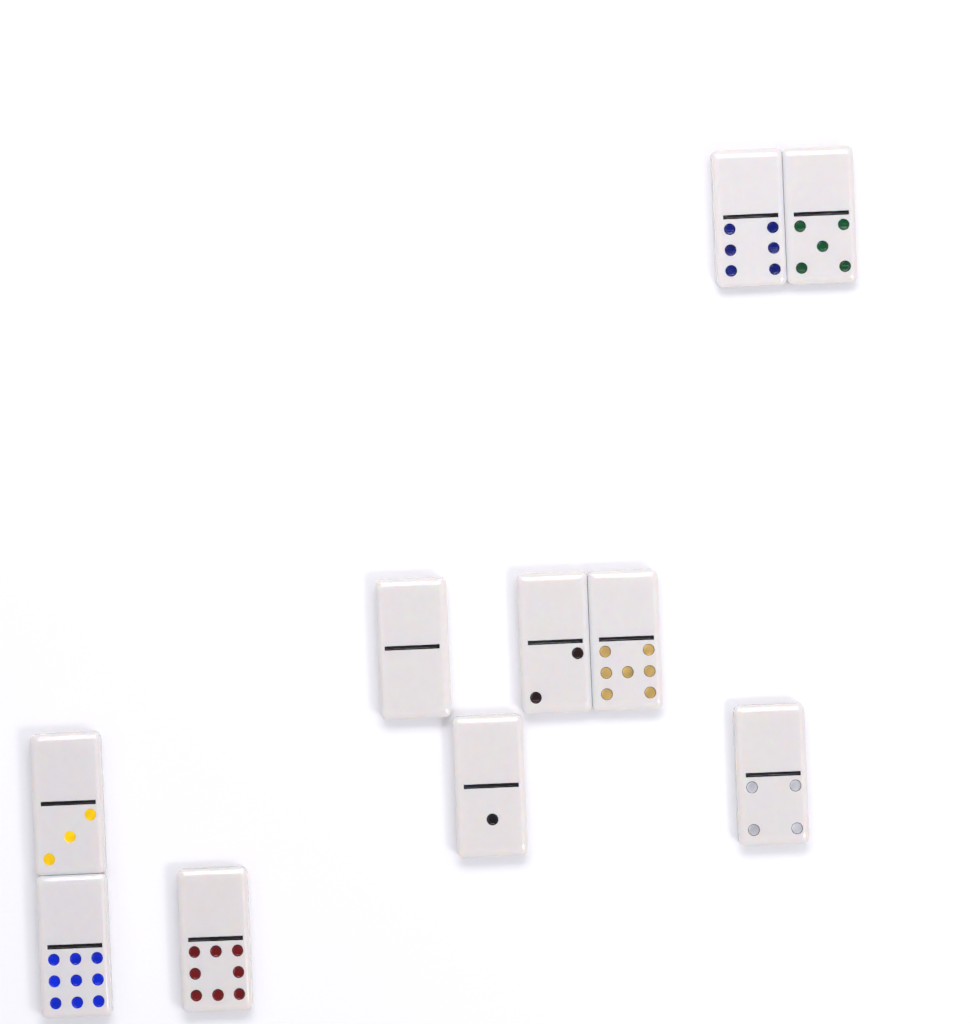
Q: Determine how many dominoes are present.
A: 10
